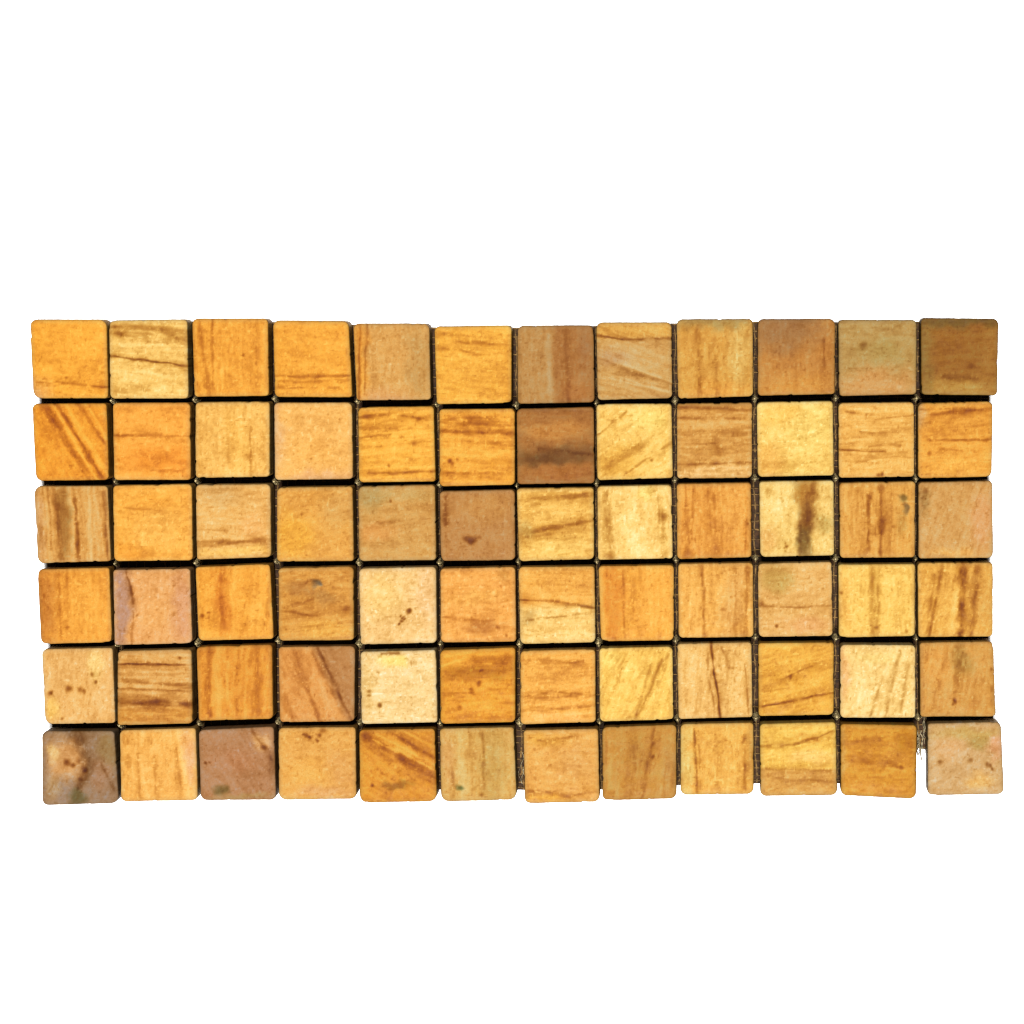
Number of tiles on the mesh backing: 72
